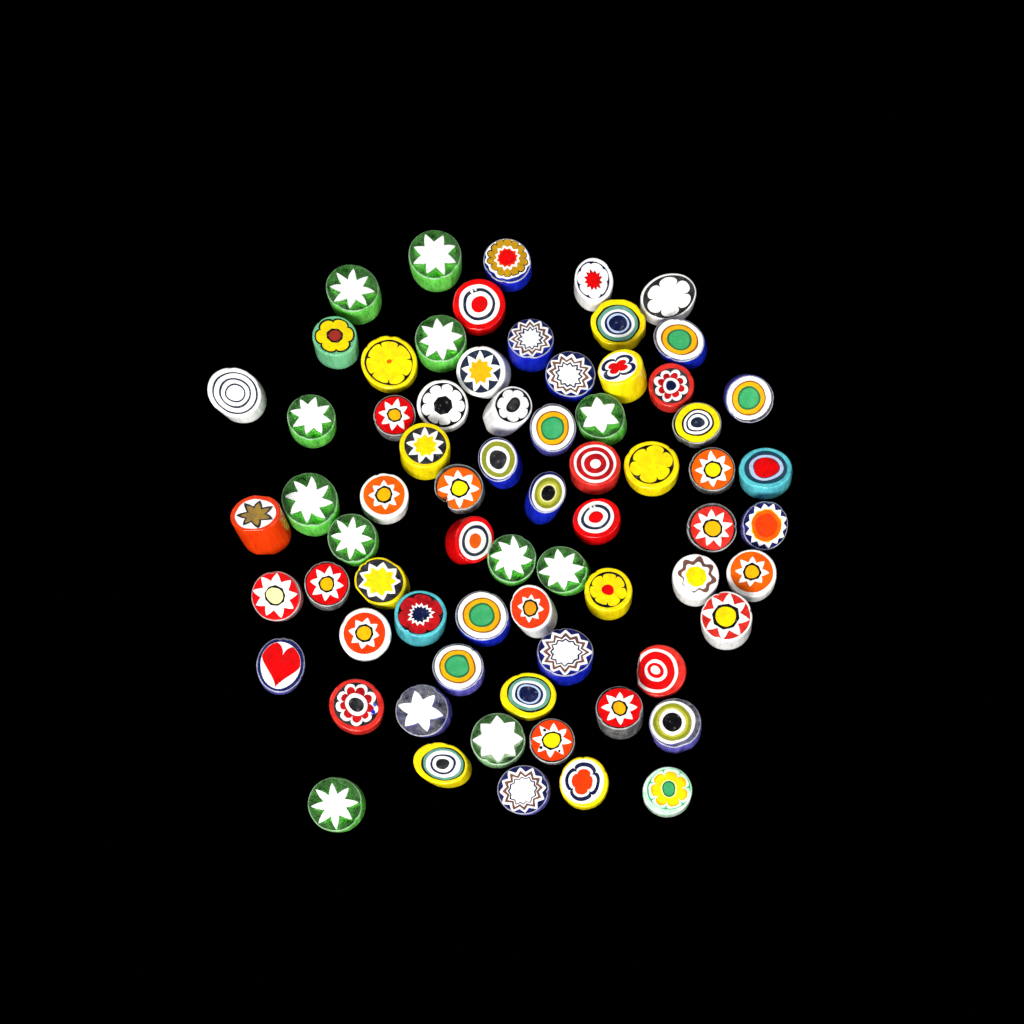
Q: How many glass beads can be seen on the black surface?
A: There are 70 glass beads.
